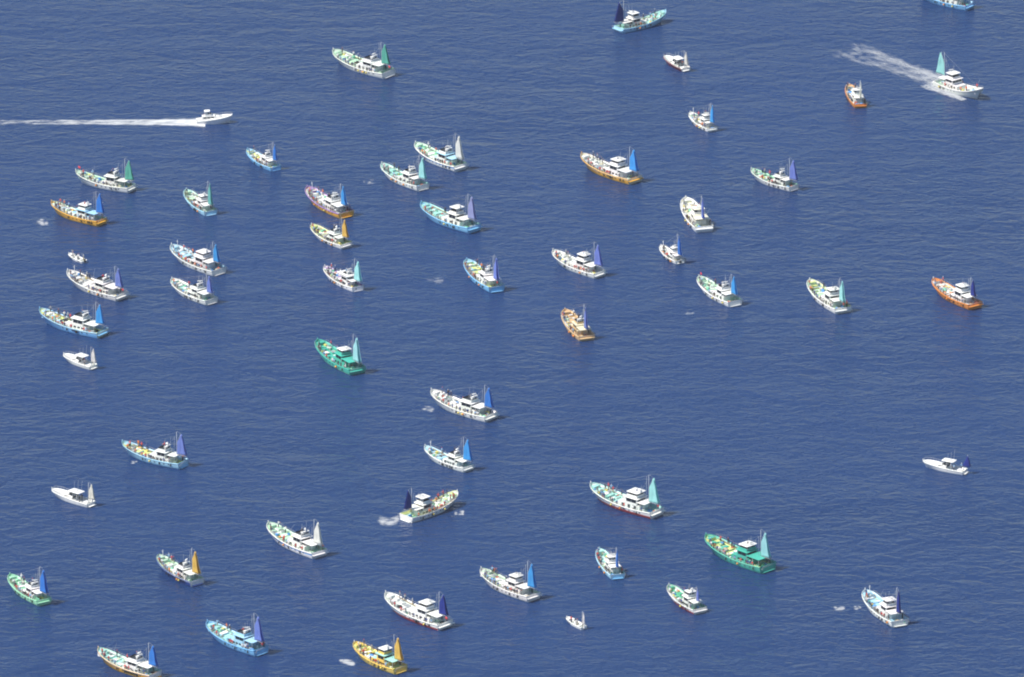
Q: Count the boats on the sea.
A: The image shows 55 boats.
